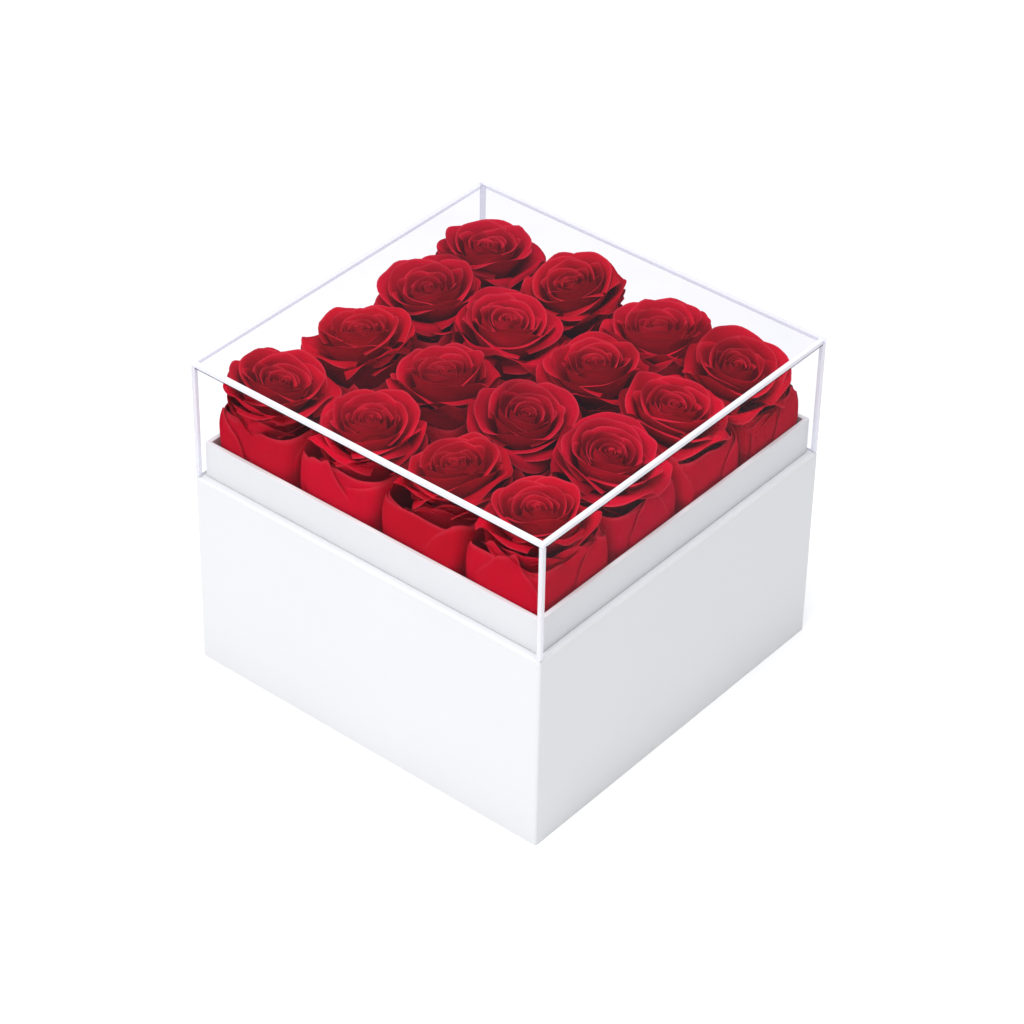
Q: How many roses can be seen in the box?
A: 16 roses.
